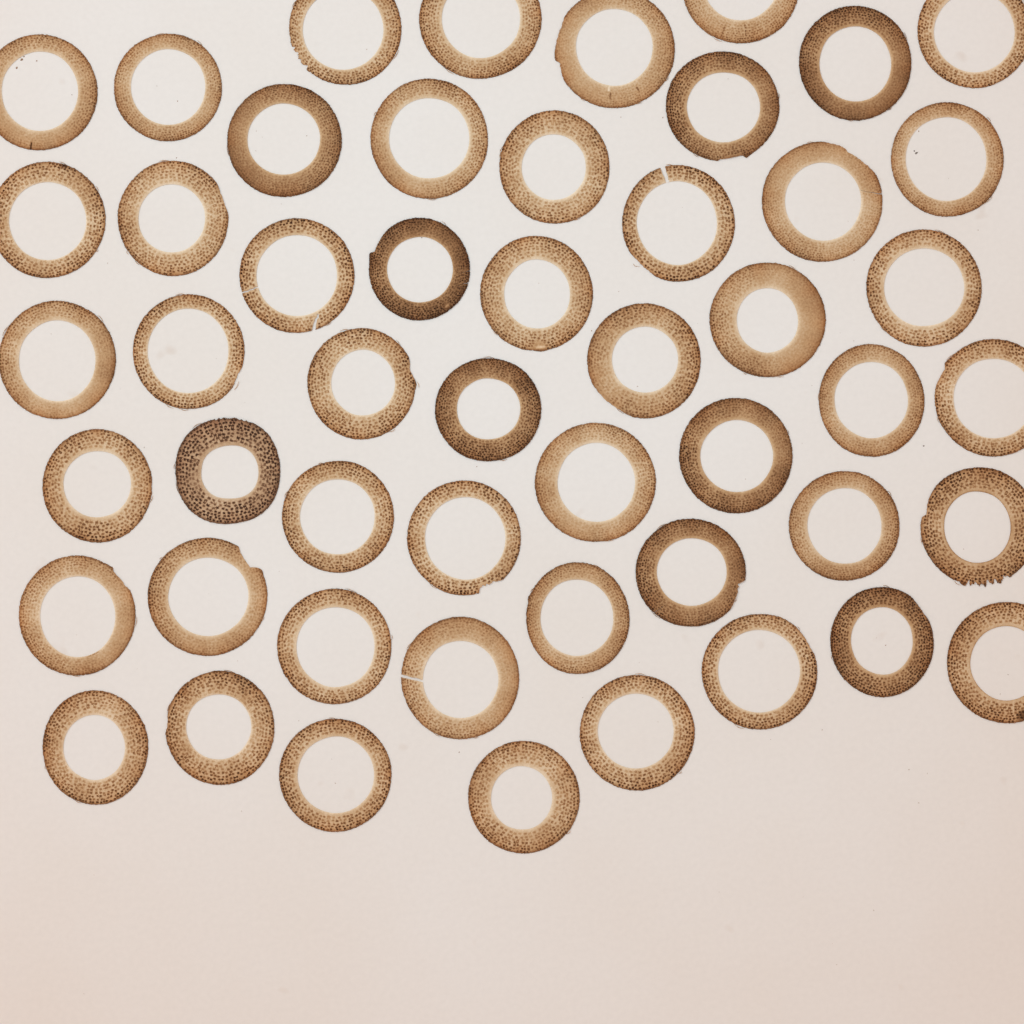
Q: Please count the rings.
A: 51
